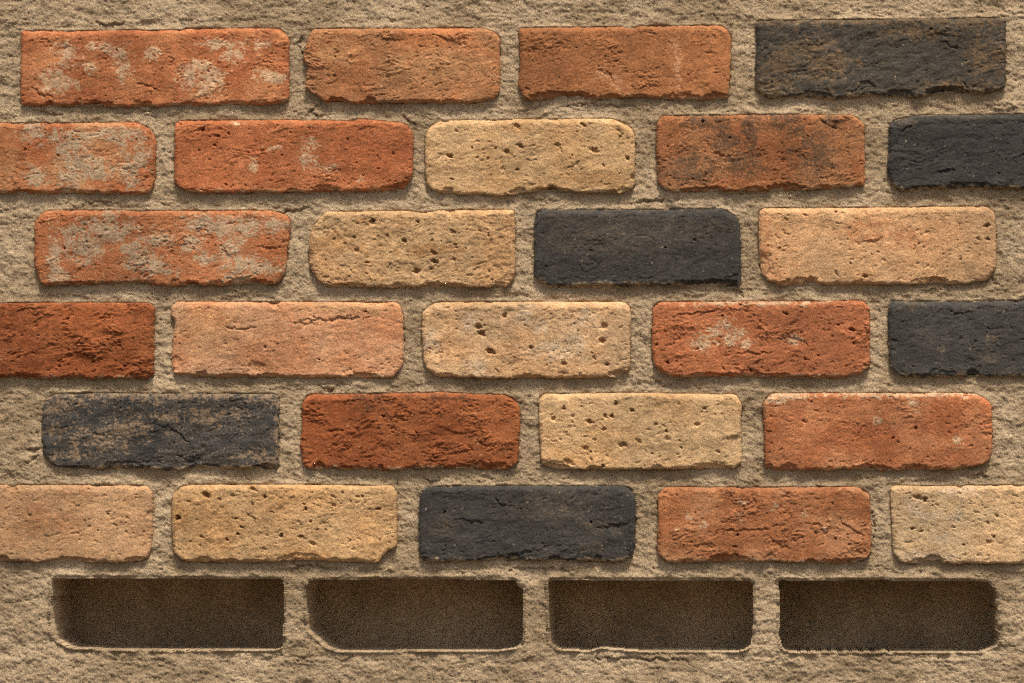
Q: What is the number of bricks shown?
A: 27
